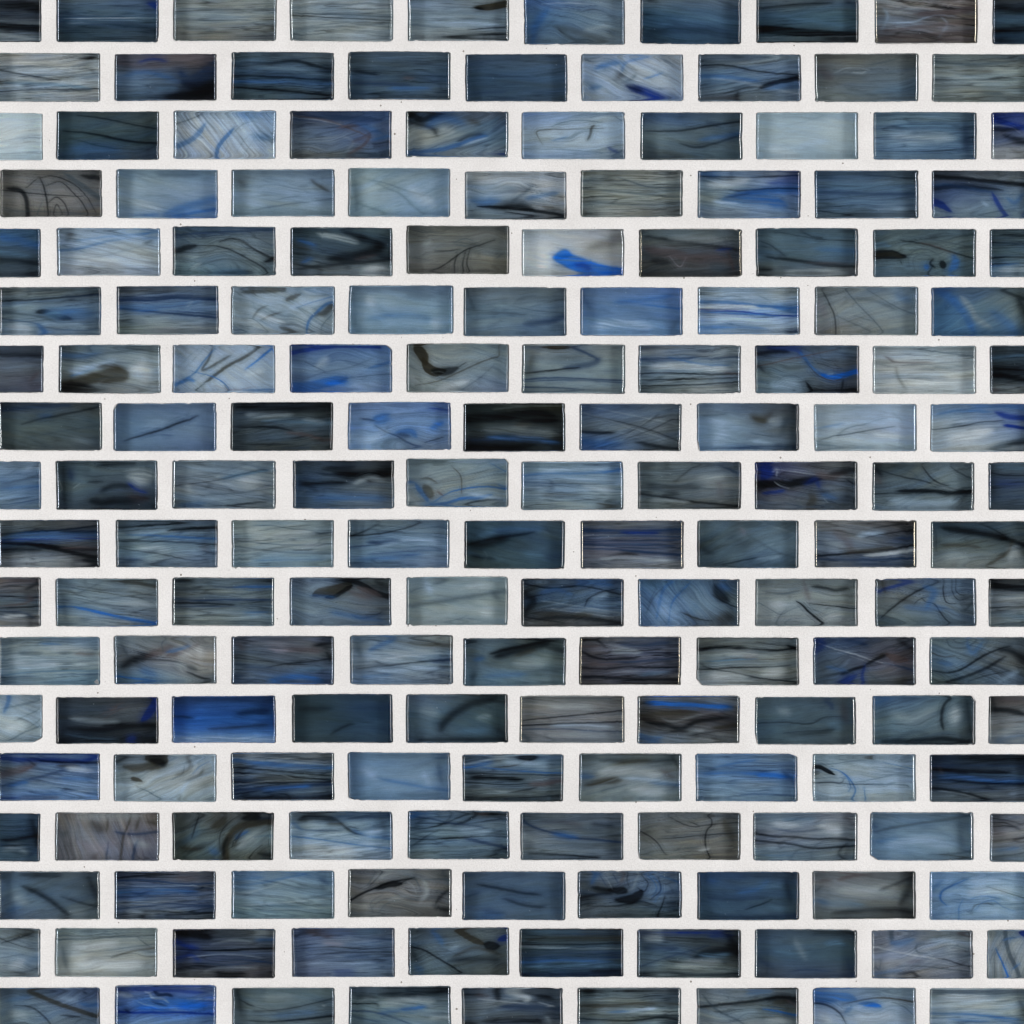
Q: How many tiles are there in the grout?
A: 171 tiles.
